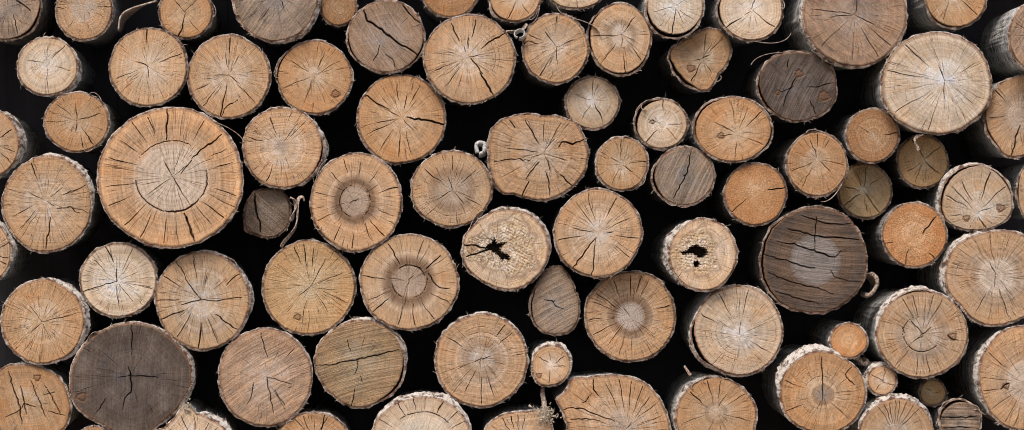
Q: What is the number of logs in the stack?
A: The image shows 83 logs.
